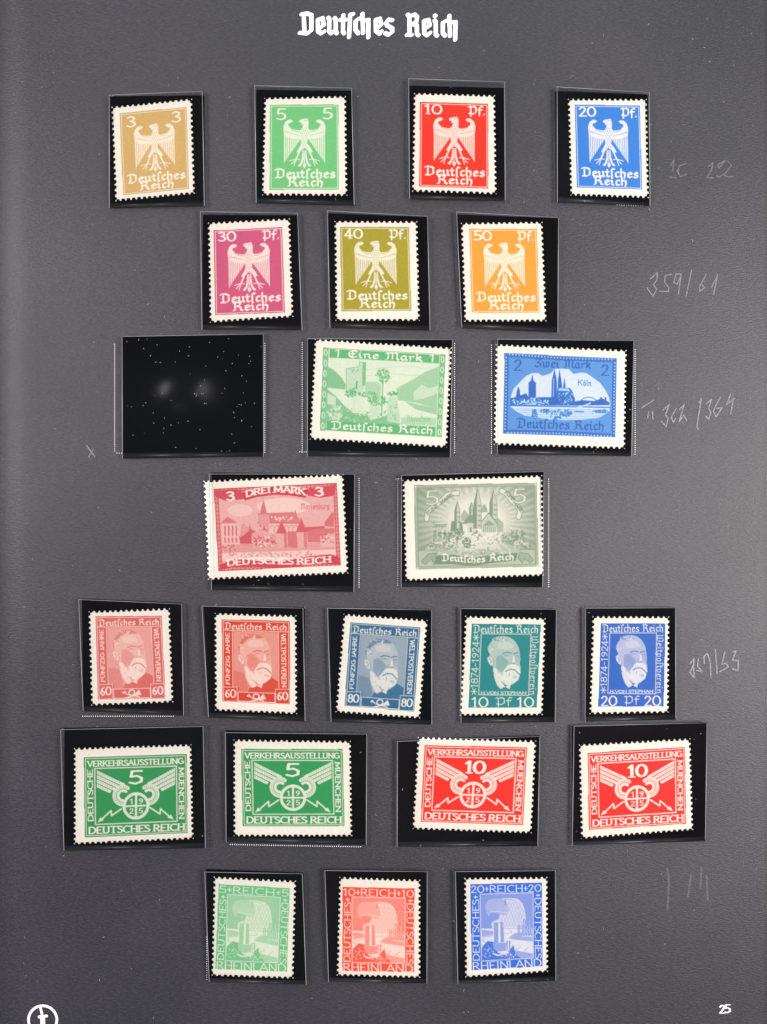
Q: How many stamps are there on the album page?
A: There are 23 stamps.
